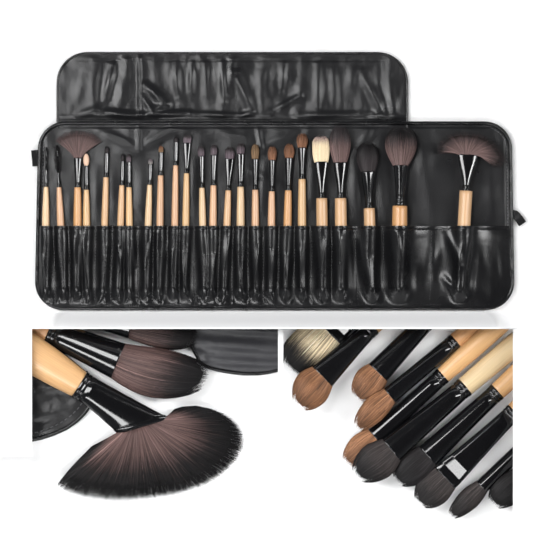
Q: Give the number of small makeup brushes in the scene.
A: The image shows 24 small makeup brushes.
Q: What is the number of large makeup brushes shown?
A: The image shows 13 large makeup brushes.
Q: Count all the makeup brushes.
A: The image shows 37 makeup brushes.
